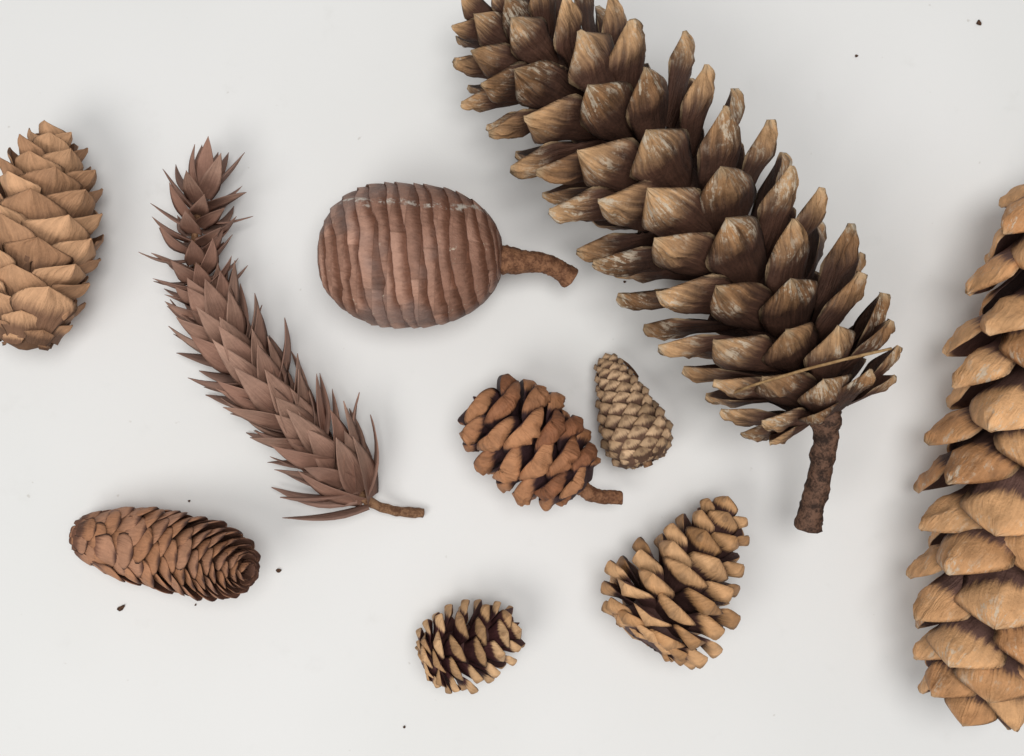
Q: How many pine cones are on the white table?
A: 9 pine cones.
